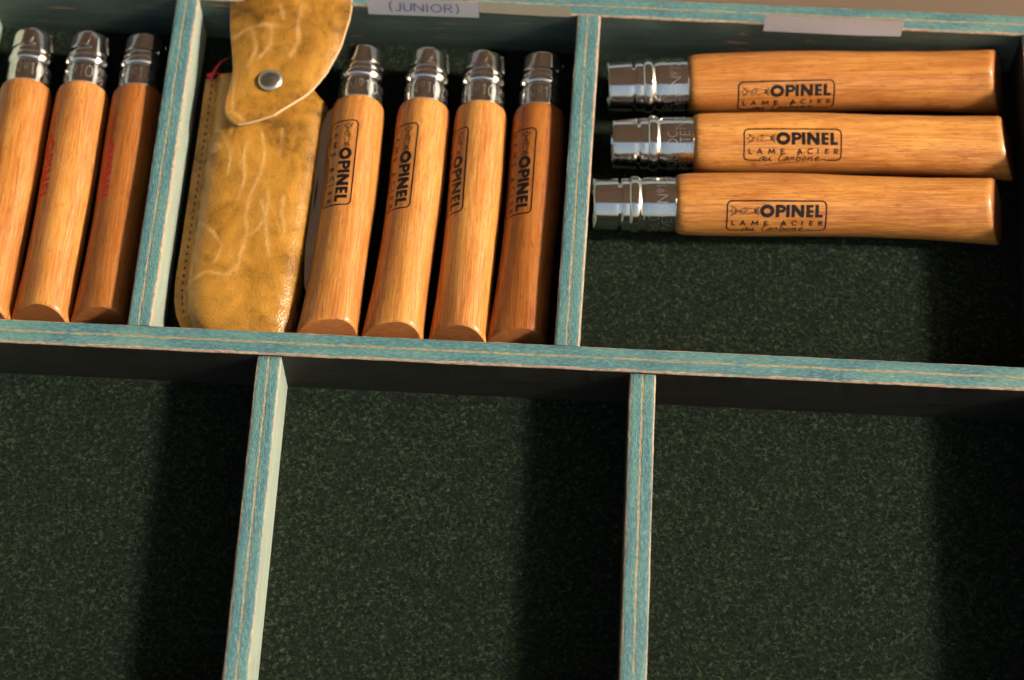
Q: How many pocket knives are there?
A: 10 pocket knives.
